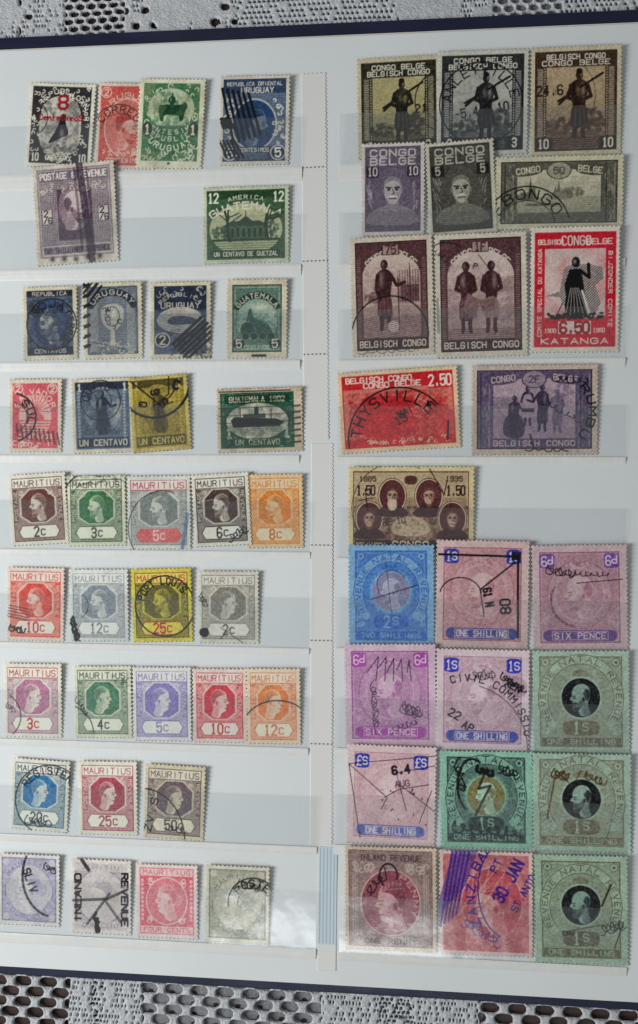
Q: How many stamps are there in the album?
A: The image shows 59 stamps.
